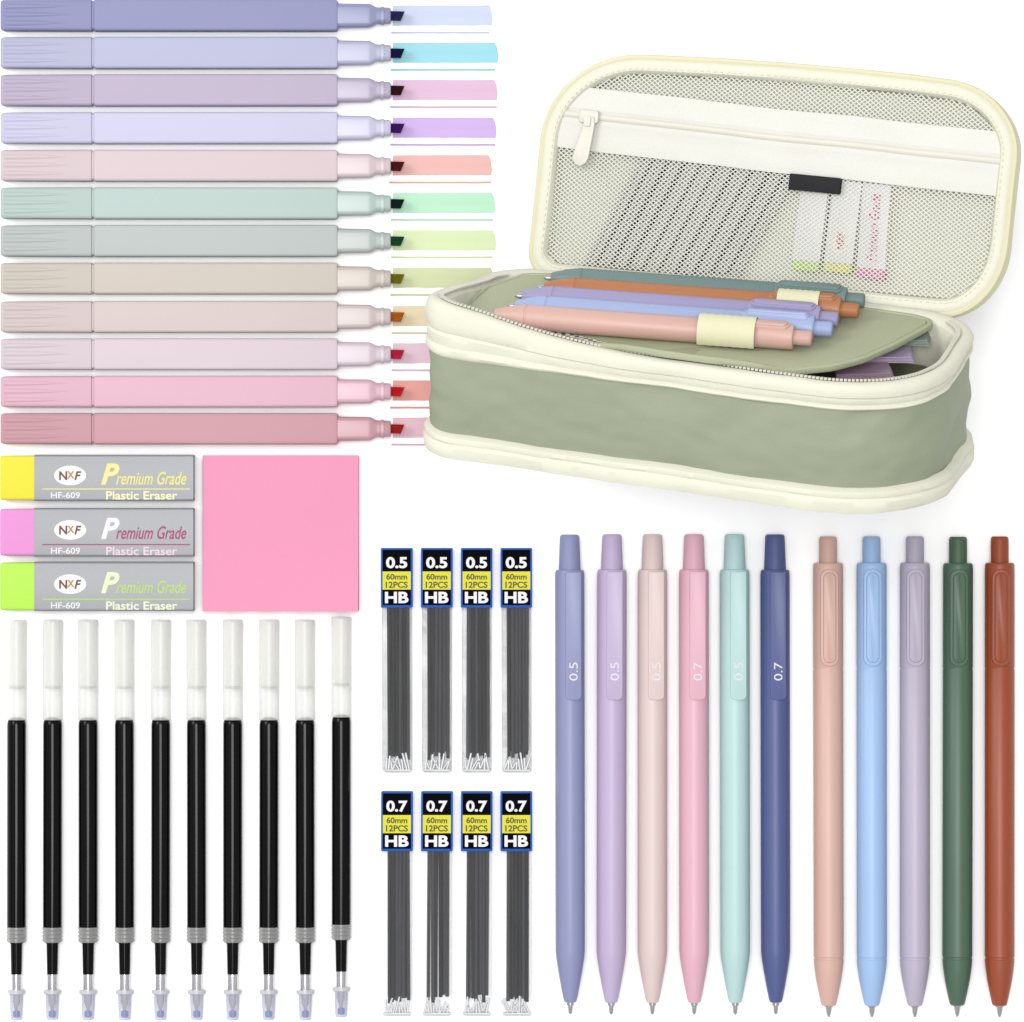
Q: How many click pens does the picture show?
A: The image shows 16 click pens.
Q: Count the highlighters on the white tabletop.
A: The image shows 12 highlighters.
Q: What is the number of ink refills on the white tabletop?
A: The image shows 10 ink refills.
